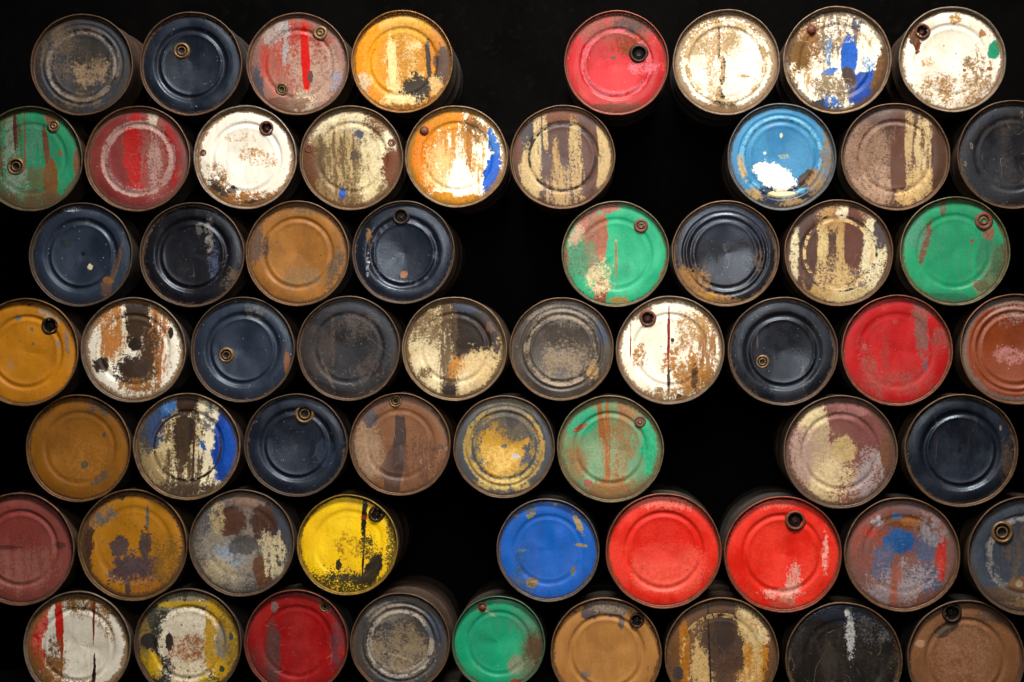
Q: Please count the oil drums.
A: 61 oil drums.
